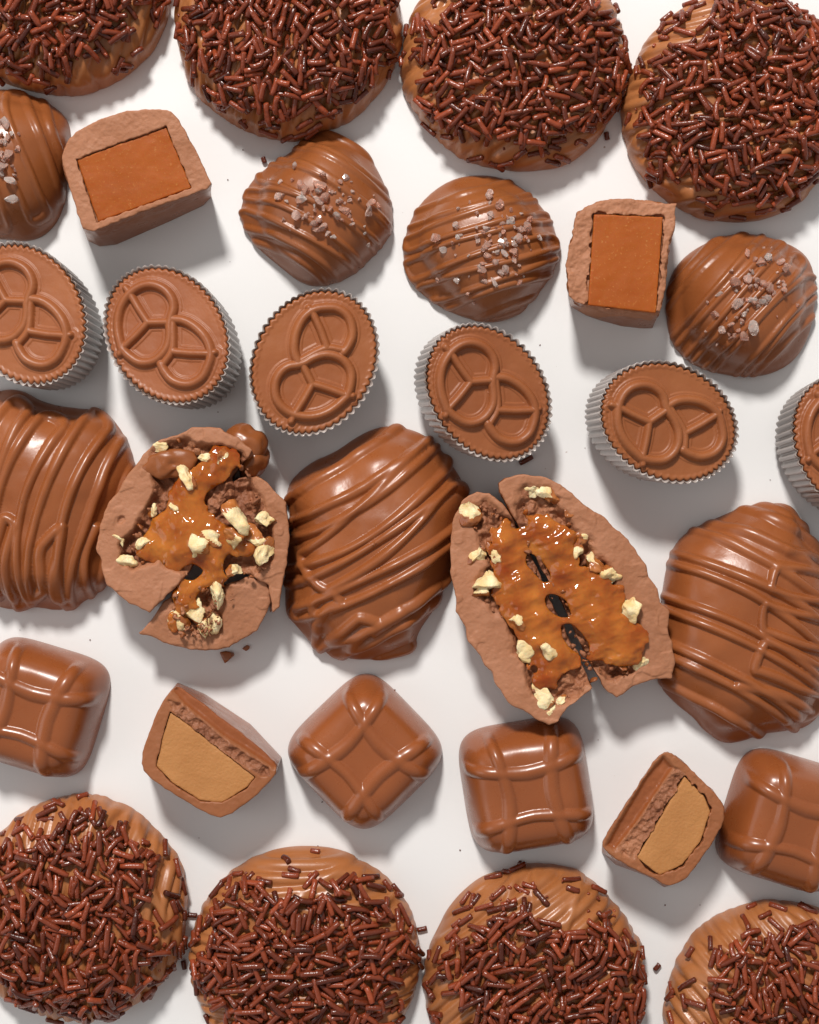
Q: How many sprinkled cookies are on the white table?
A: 8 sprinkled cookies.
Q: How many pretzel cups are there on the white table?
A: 6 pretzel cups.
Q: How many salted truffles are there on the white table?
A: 4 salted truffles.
